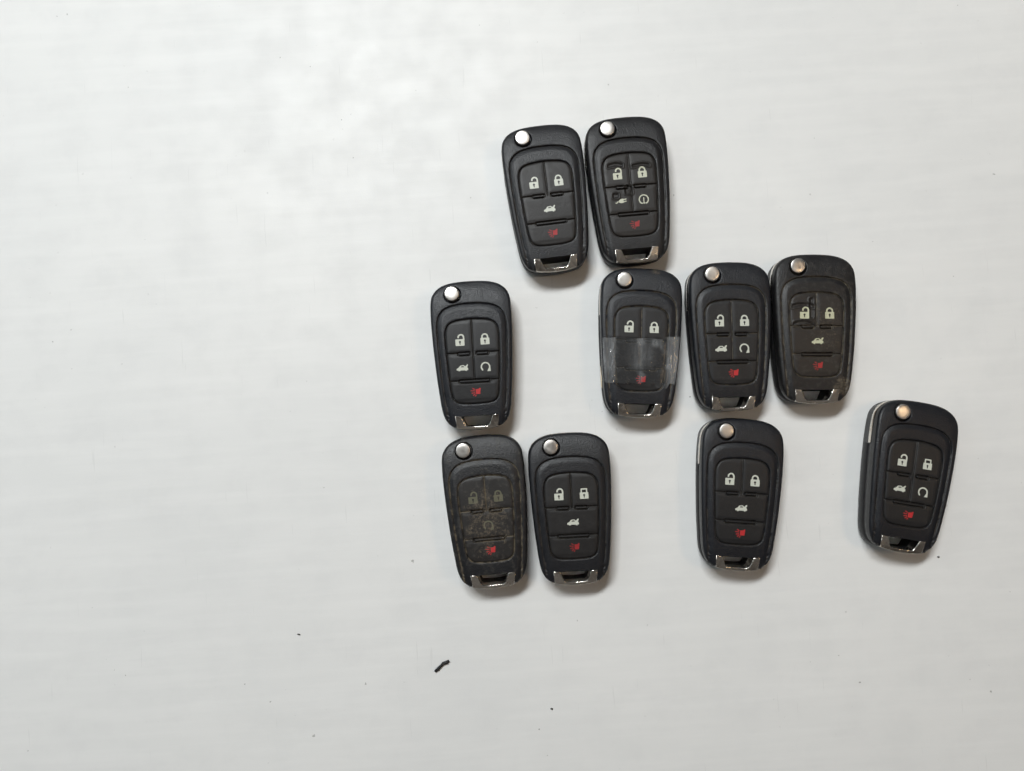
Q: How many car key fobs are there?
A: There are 10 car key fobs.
